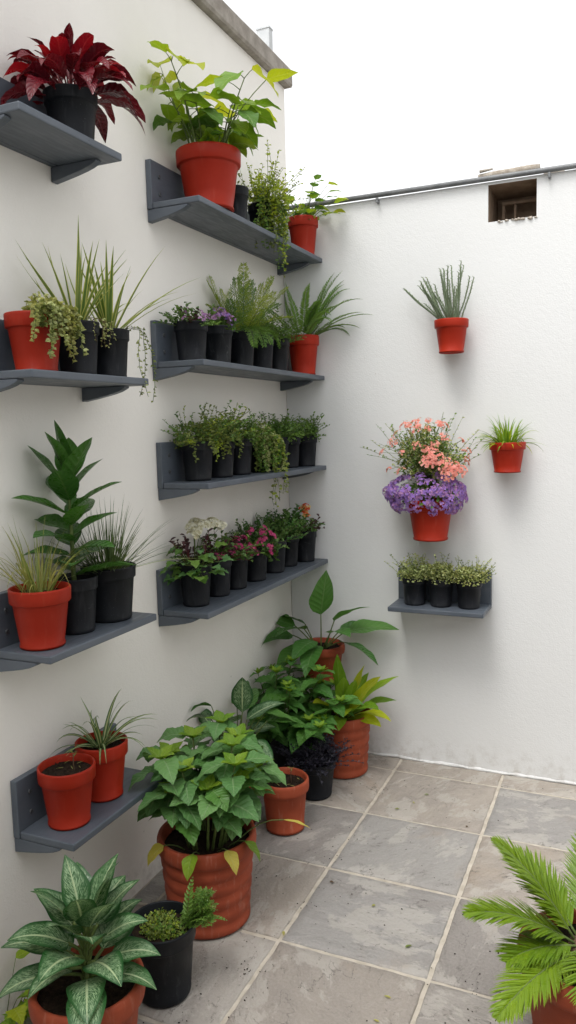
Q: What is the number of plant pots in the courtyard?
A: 49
